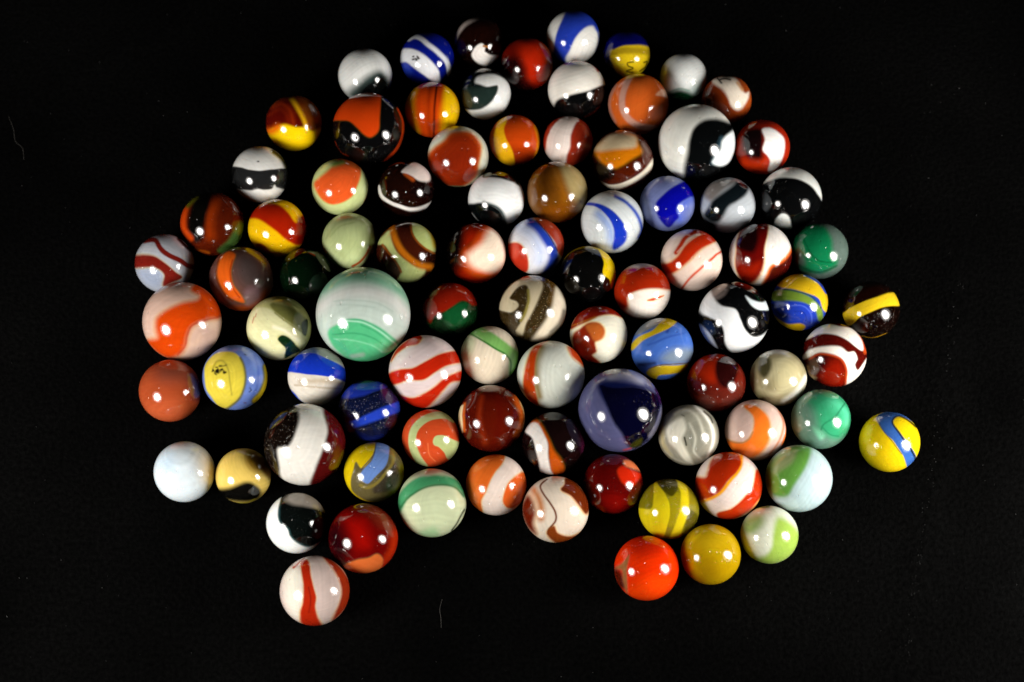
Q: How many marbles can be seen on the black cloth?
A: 88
